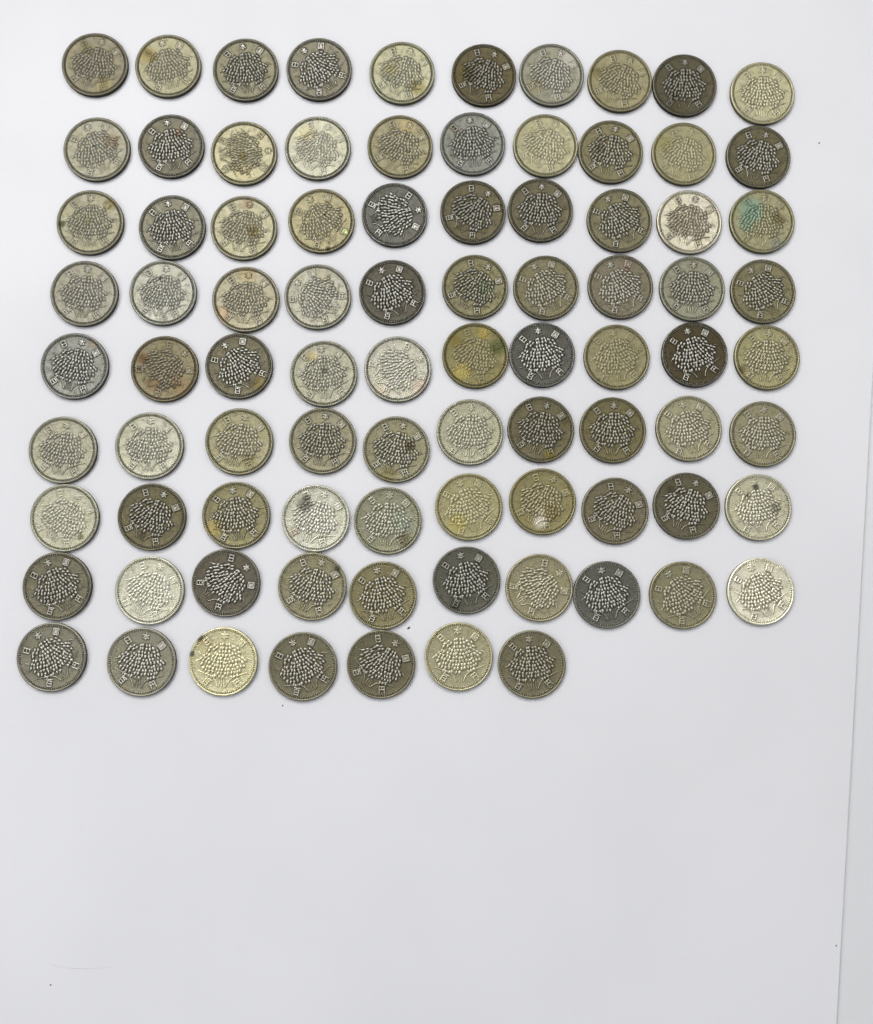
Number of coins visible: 87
